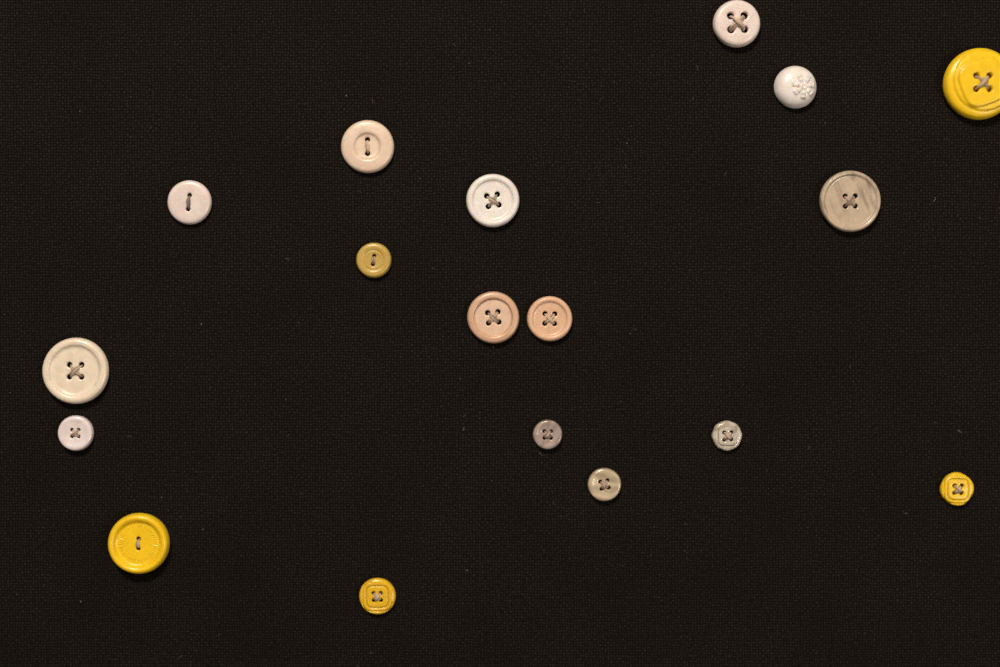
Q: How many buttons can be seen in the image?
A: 18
